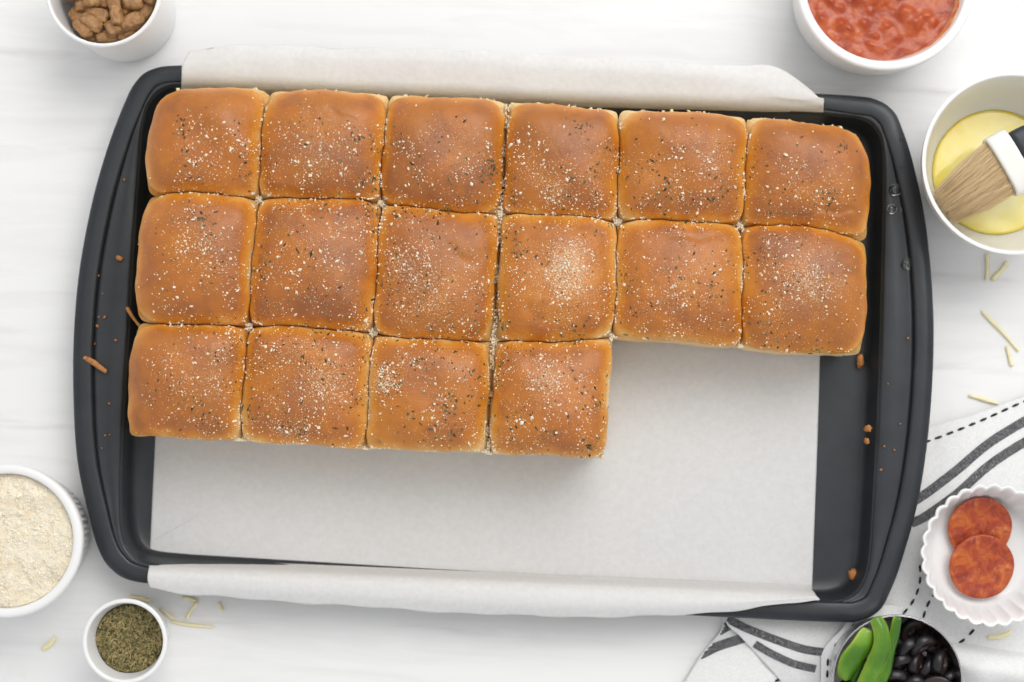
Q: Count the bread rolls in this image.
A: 16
